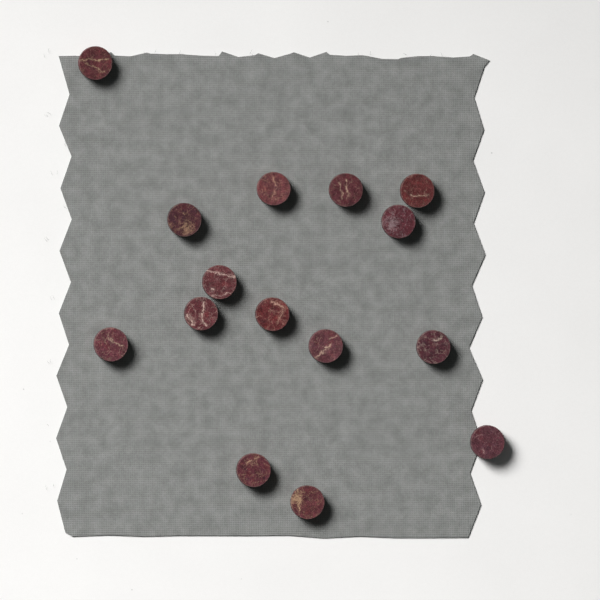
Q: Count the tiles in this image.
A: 15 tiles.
